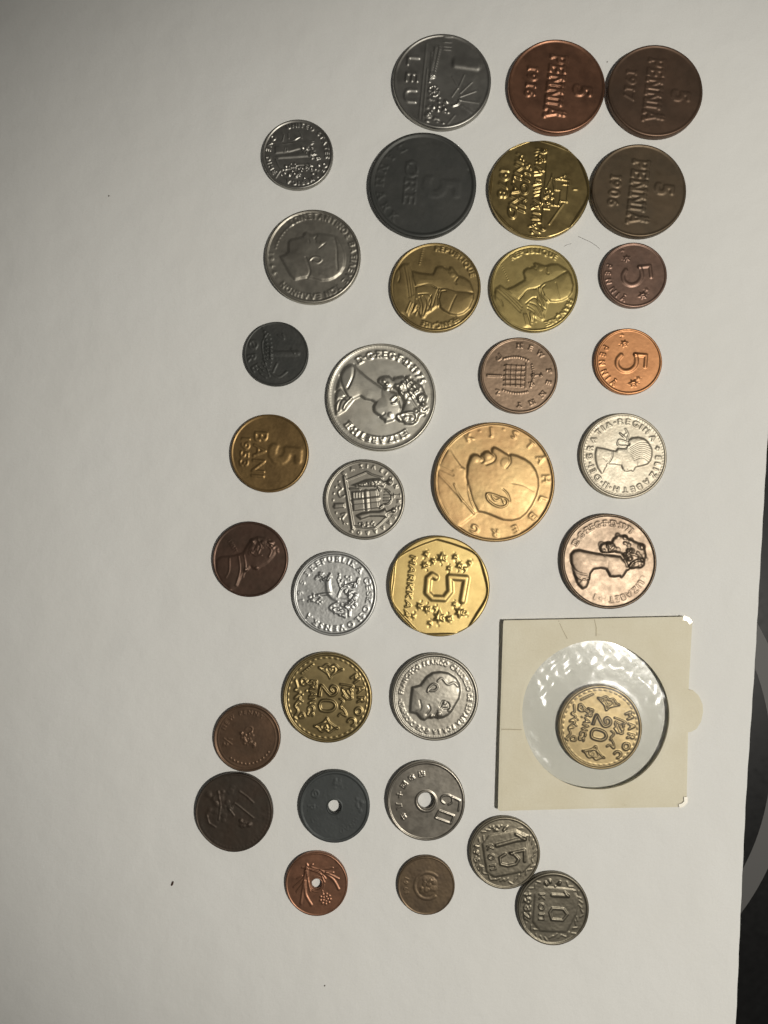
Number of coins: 34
